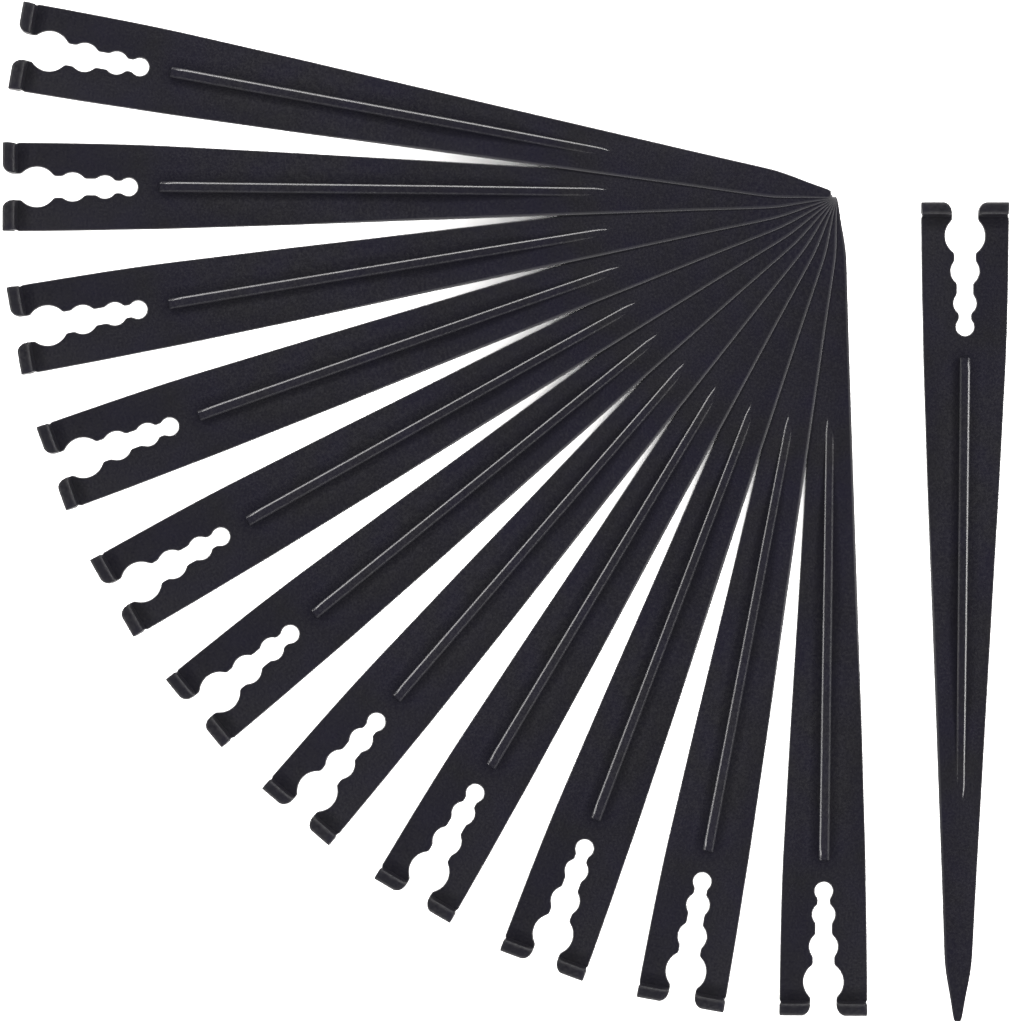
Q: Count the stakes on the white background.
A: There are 12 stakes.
